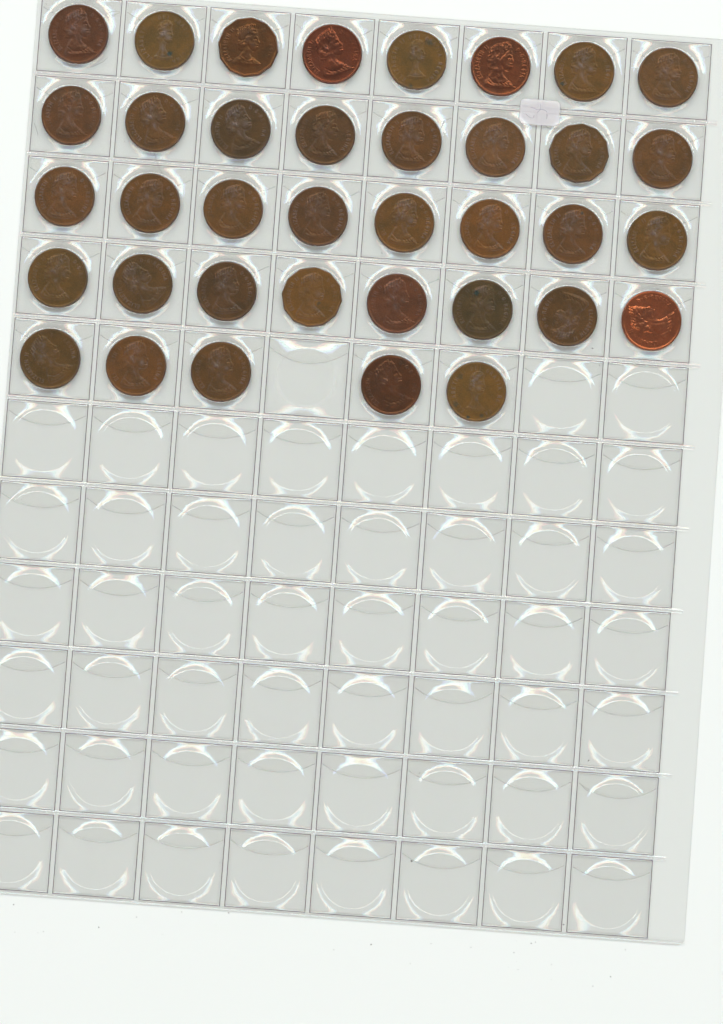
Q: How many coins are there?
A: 37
